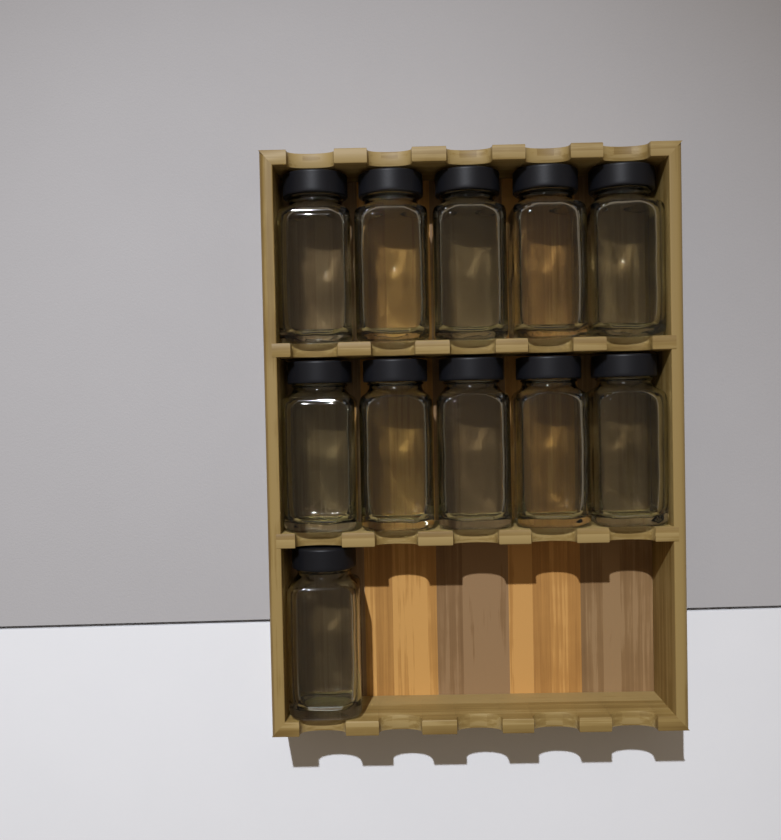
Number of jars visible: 11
